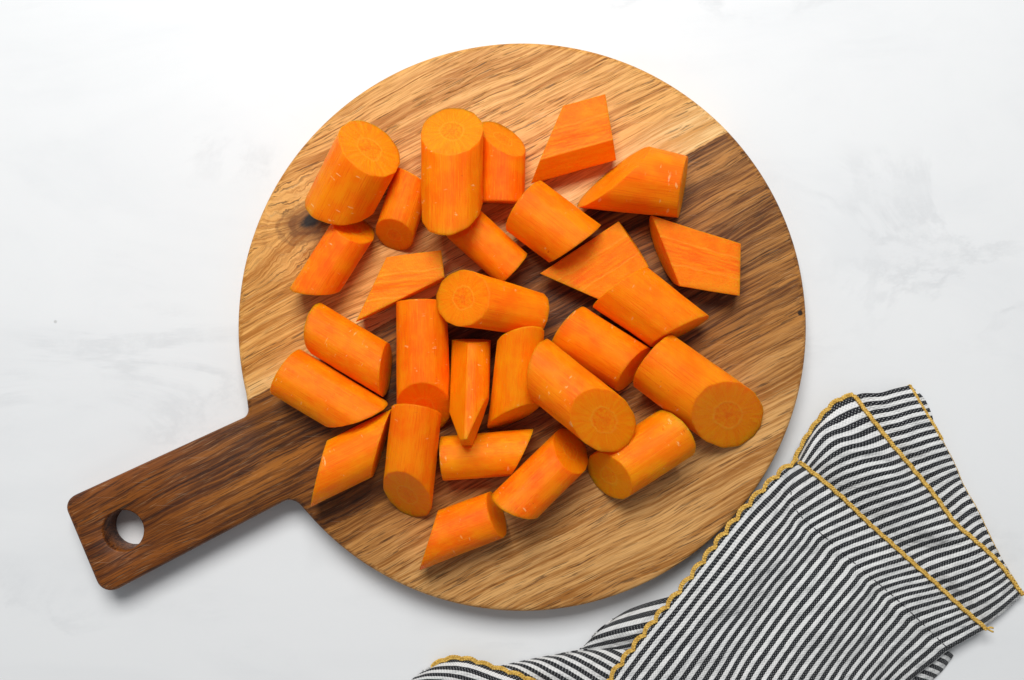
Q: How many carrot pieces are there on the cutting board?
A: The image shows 28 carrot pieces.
